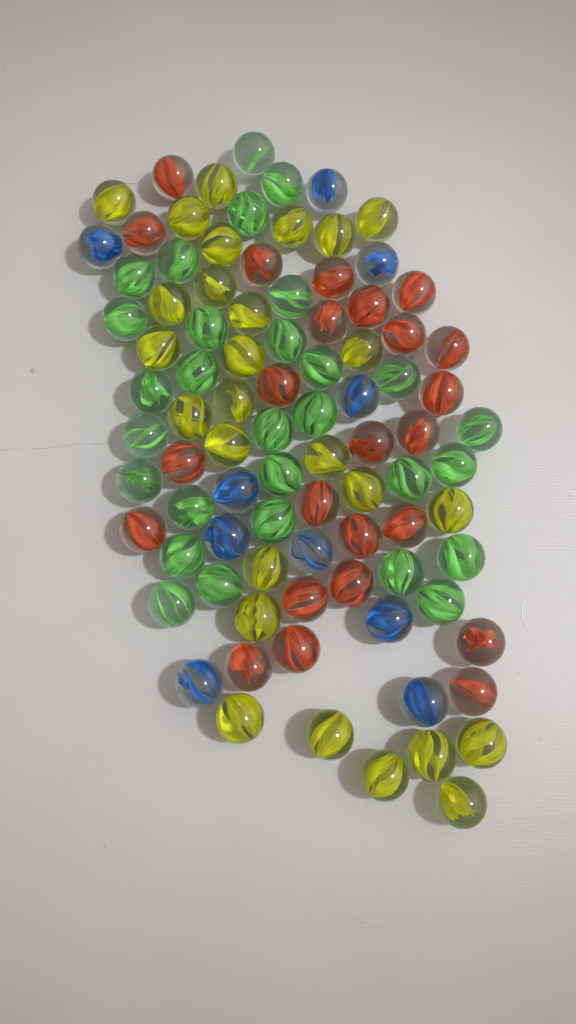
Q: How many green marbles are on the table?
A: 29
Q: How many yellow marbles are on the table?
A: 27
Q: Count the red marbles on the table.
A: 24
